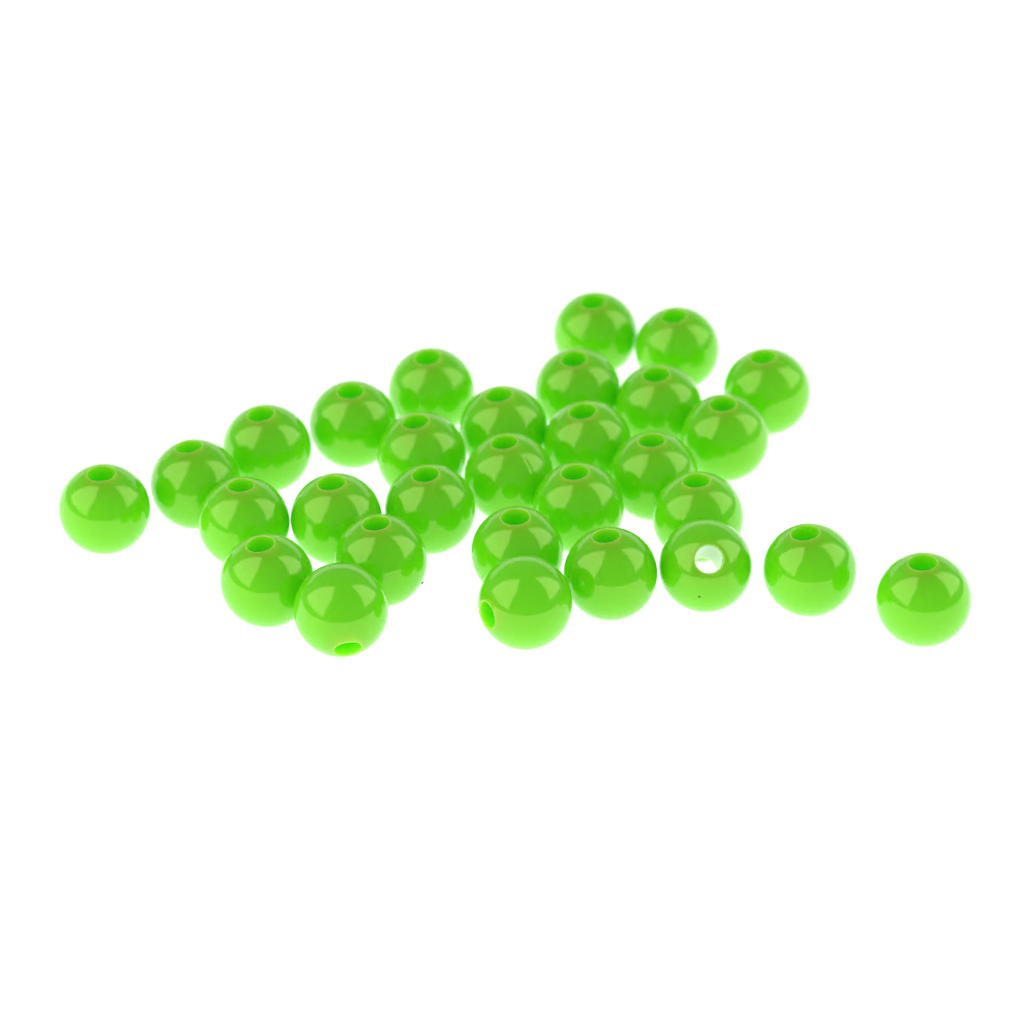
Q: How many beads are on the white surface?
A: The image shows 30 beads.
